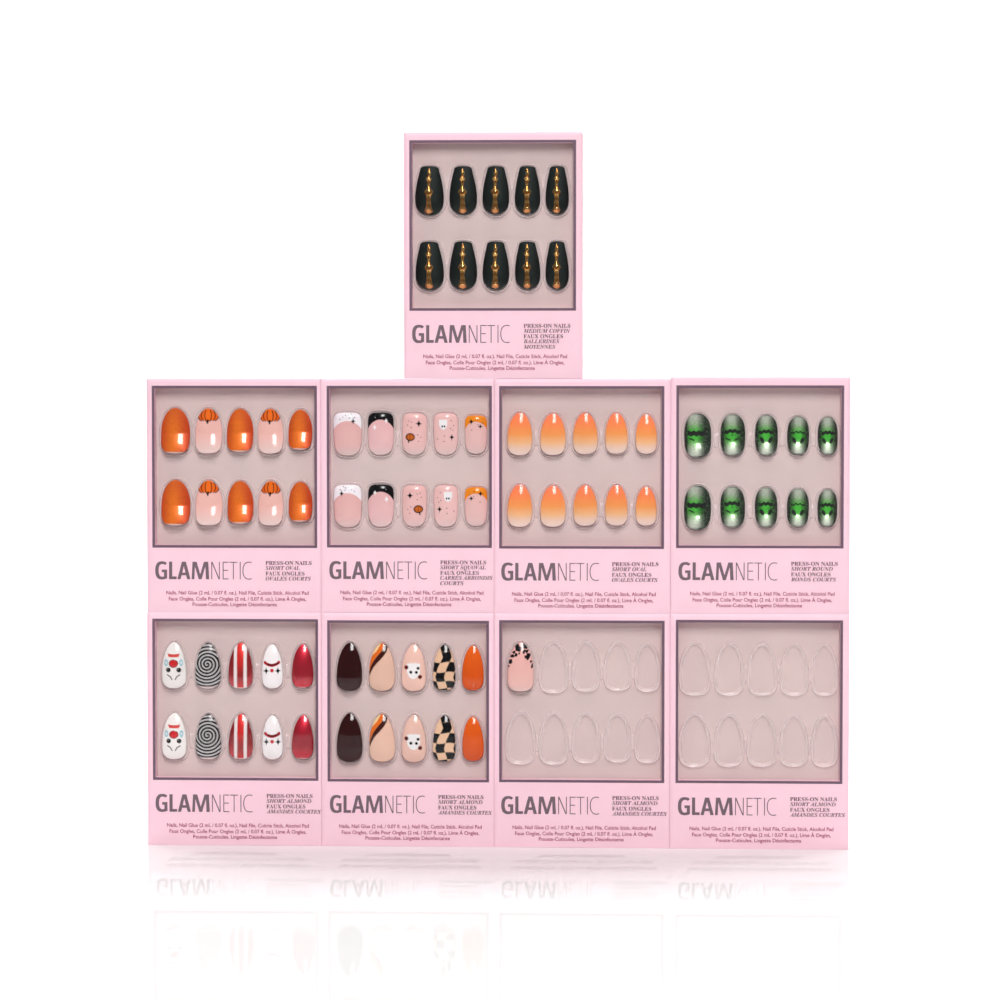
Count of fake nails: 71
